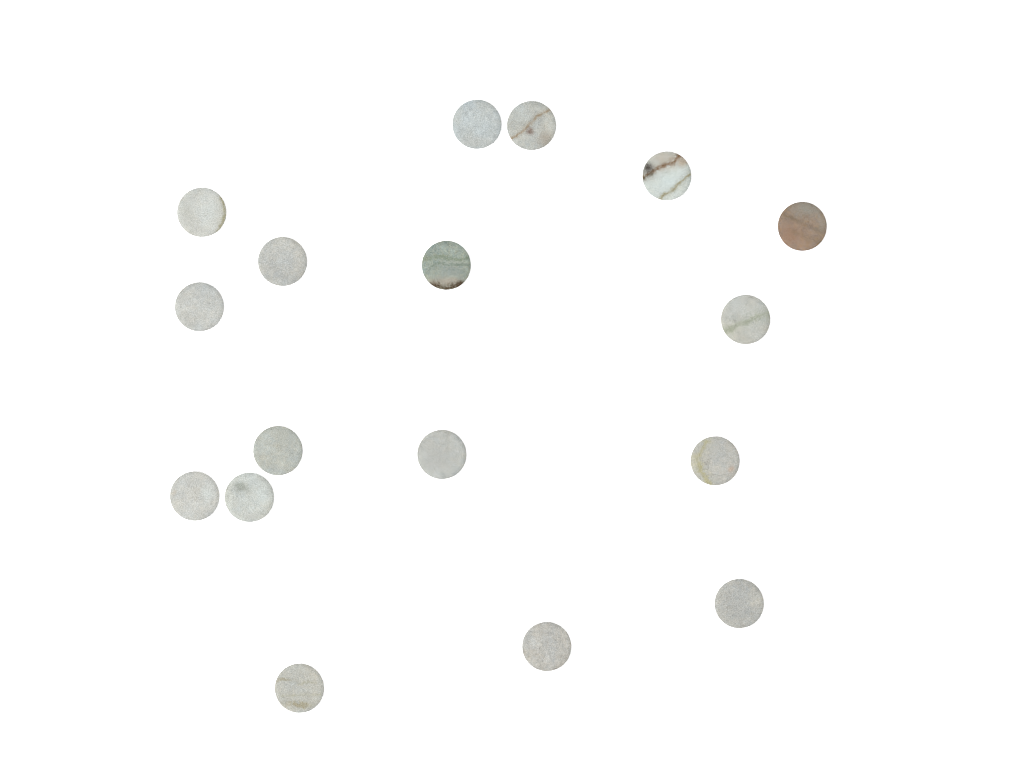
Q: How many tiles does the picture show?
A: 17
